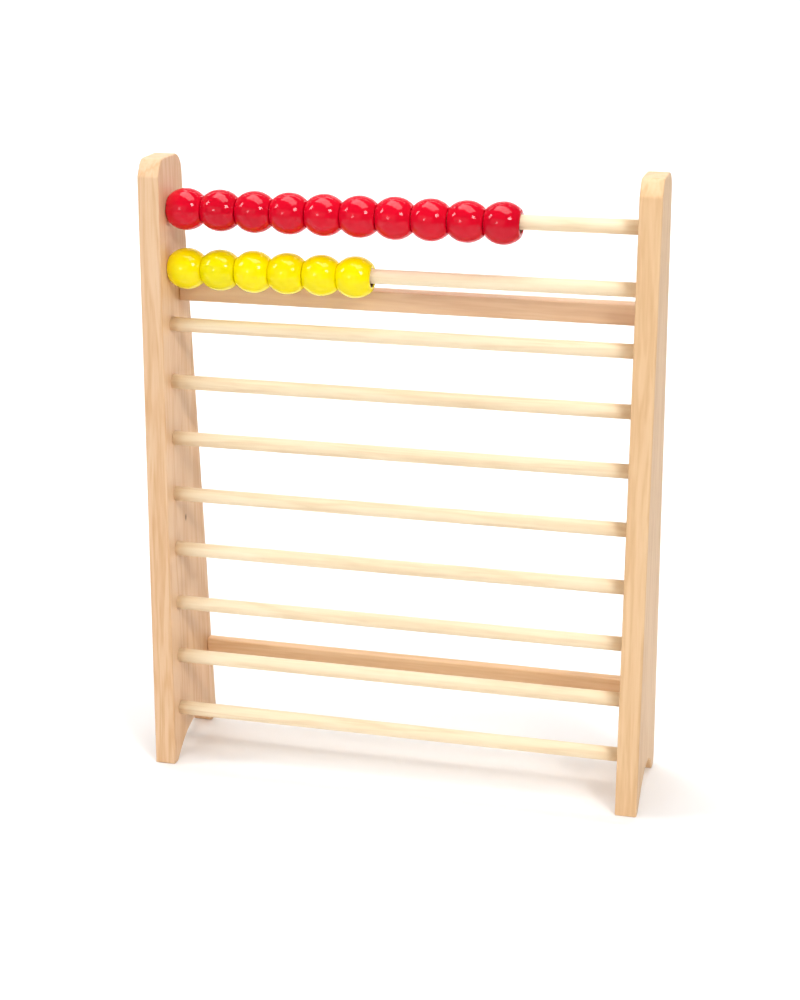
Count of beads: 16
